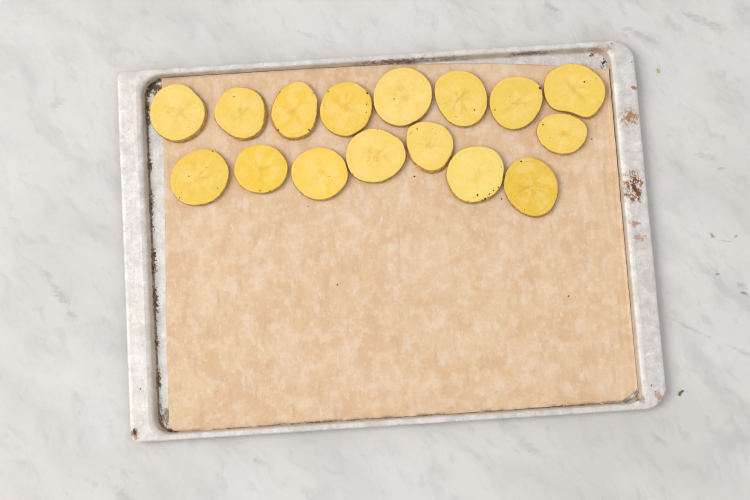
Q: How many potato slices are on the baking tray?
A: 16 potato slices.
